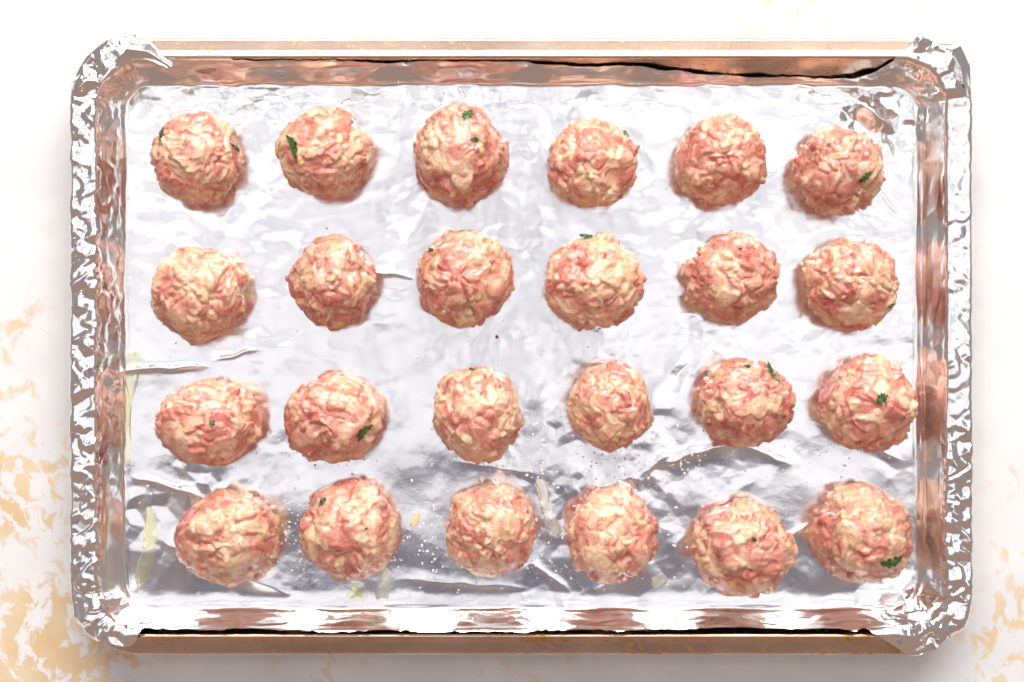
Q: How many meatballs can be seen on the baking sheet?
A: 24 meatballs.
